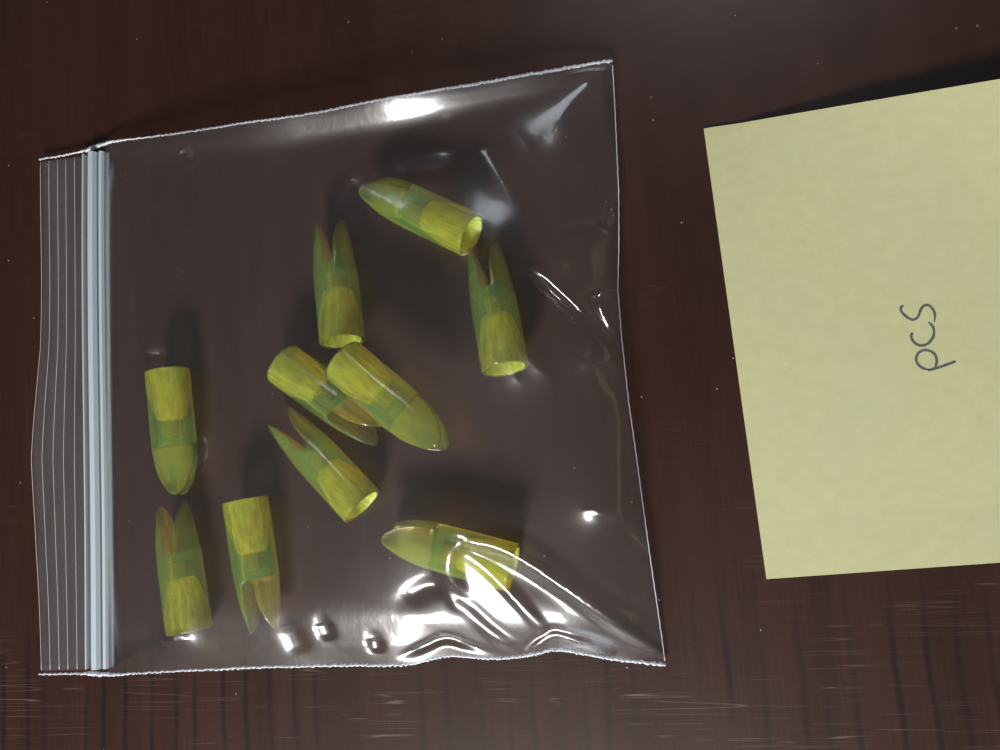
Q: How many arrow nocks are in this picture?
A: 10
